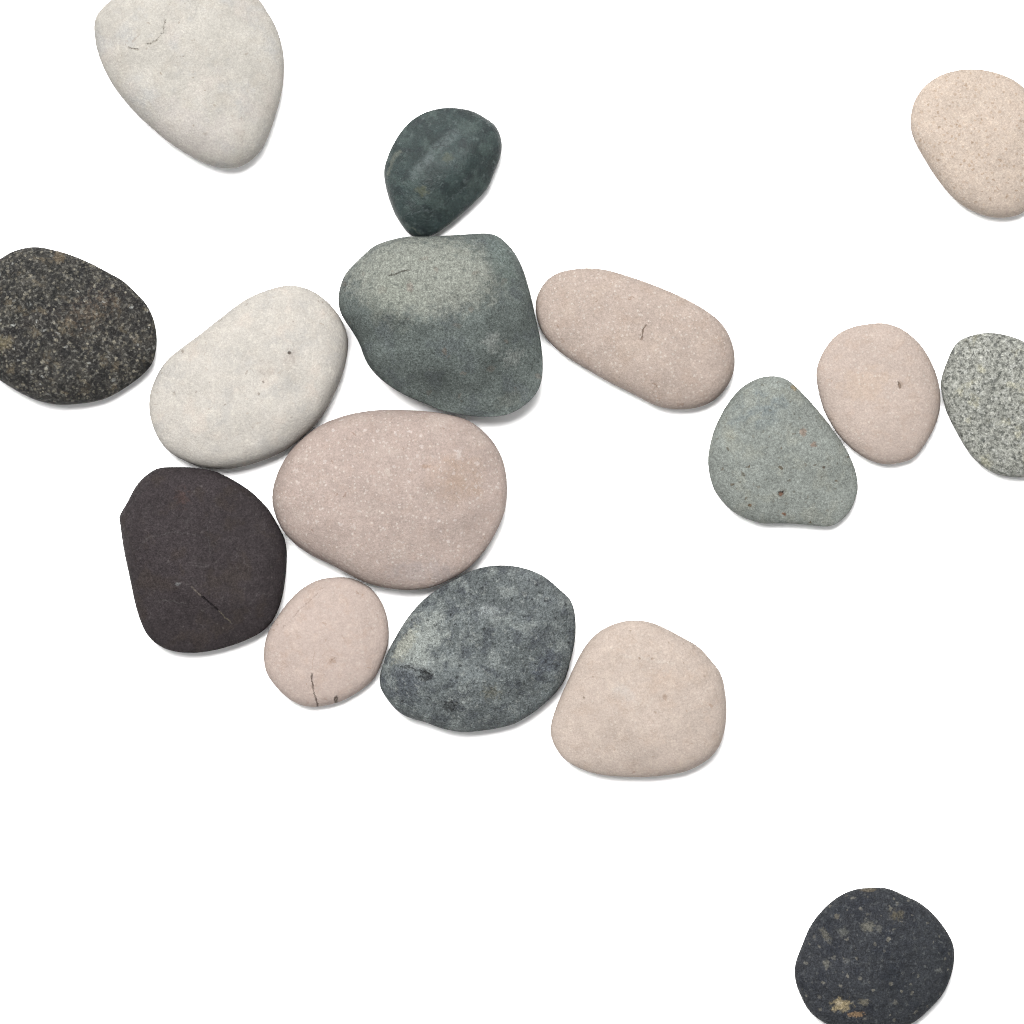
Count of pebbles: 16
